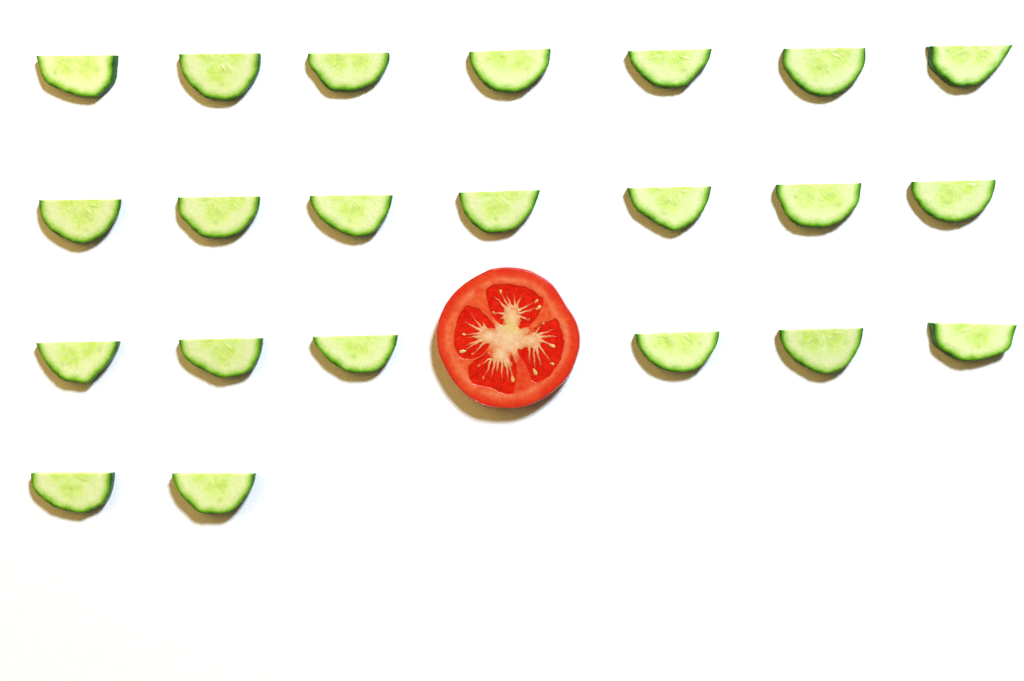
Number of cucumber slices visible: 22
